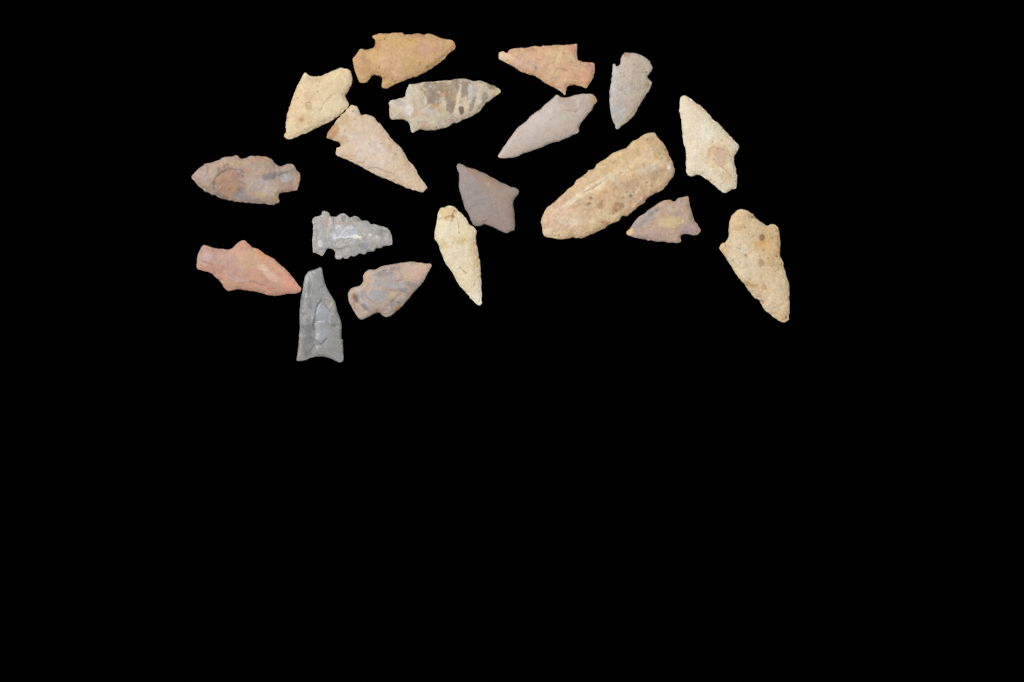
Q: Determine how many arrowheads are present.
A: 18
